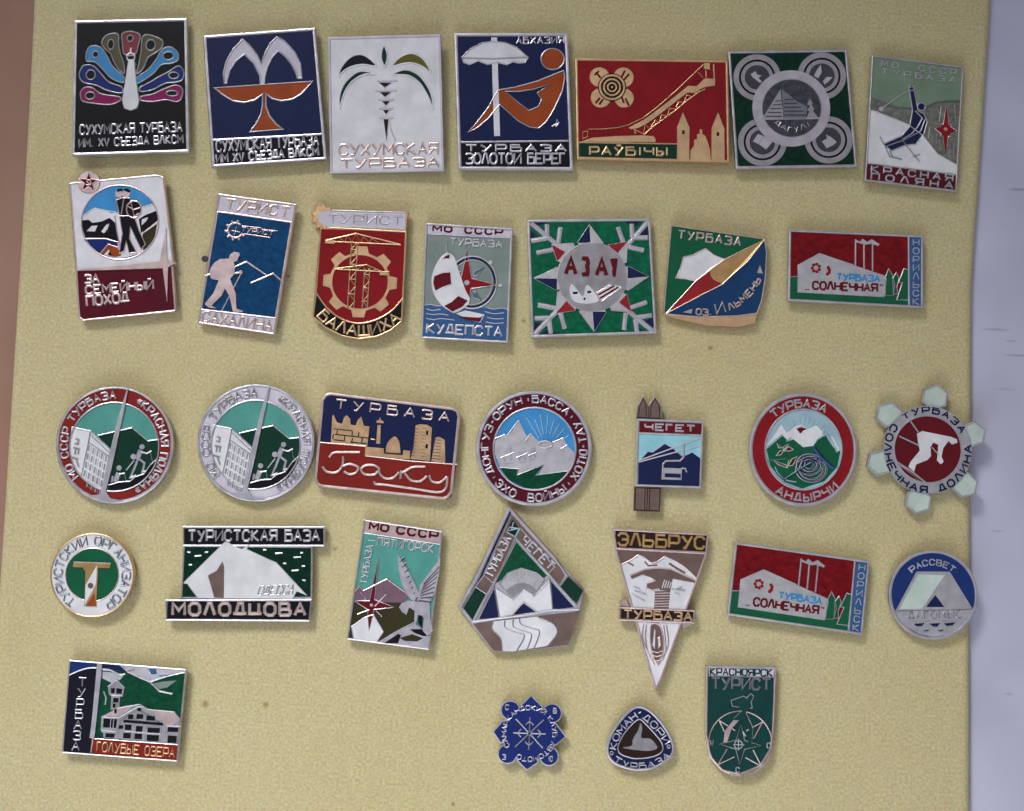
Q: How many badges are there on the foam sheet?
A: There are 32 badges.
